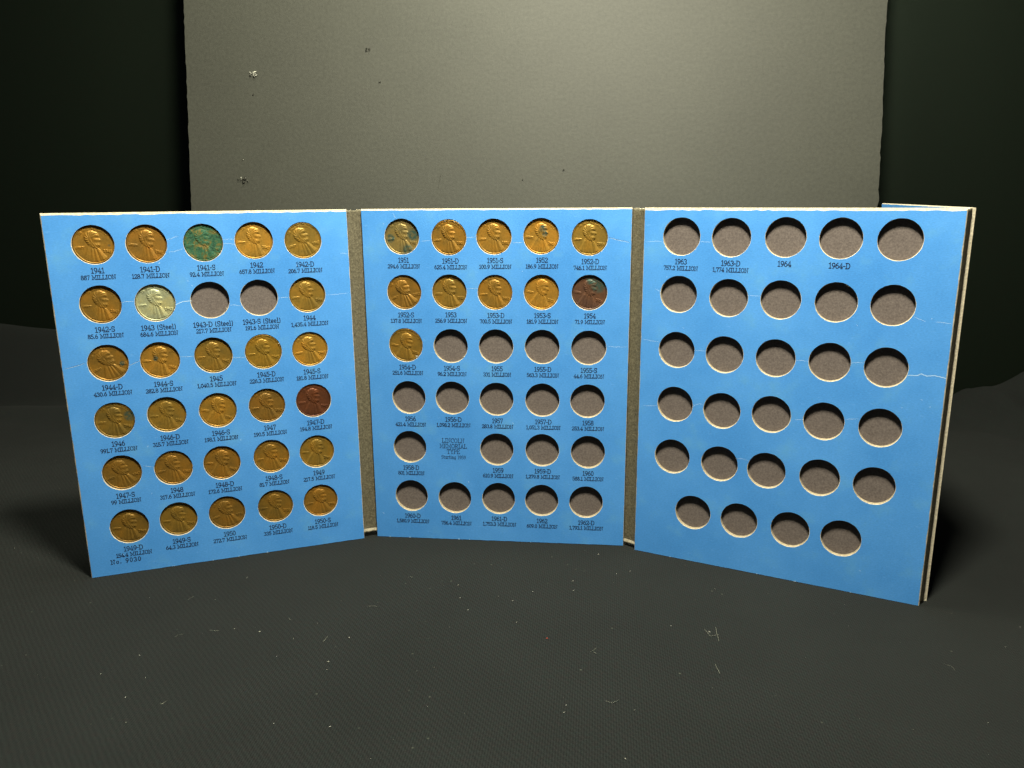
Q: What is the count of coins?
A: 39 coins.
